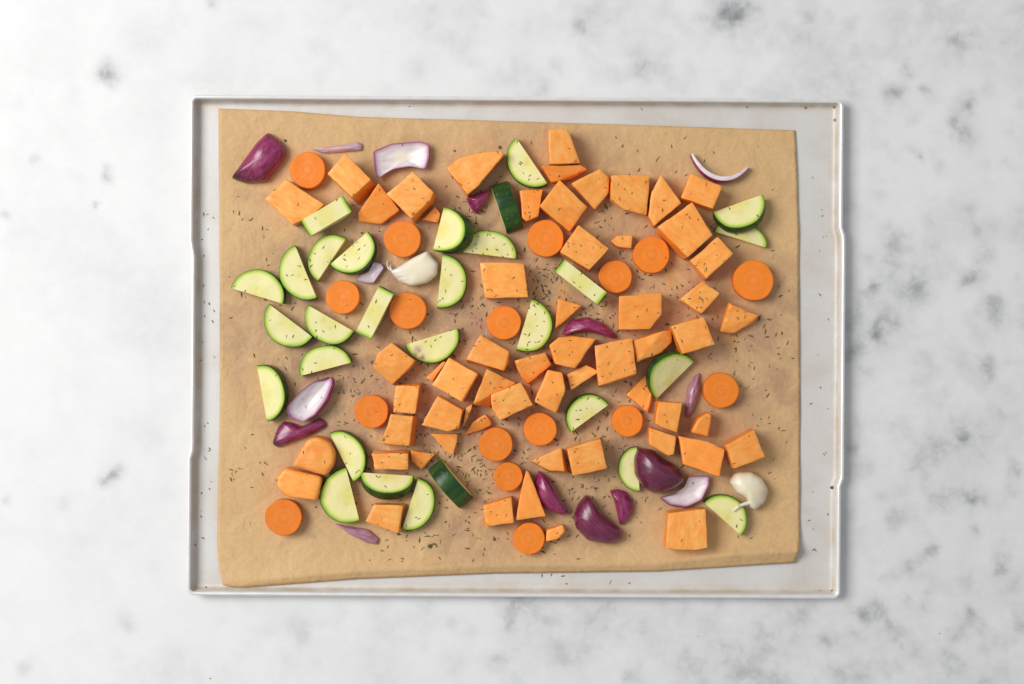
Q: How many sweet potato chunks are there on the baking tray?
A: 59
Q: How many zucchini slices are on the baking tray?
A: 29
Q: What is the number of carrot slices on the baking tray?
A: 17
